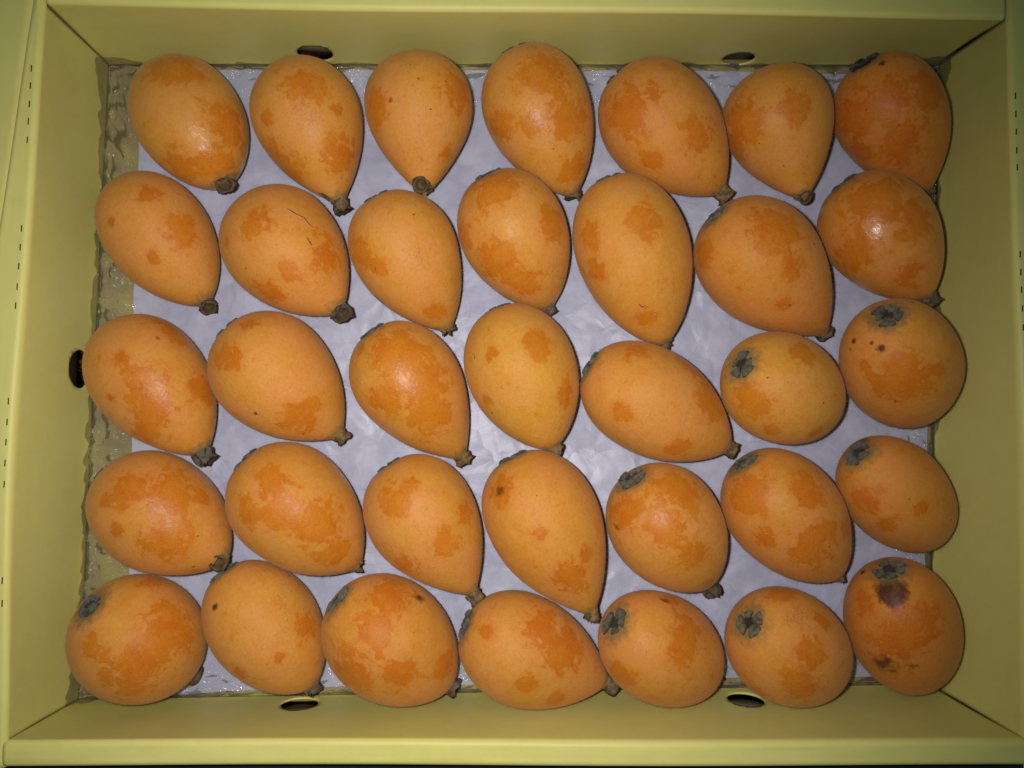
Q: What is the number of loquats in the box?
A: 35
